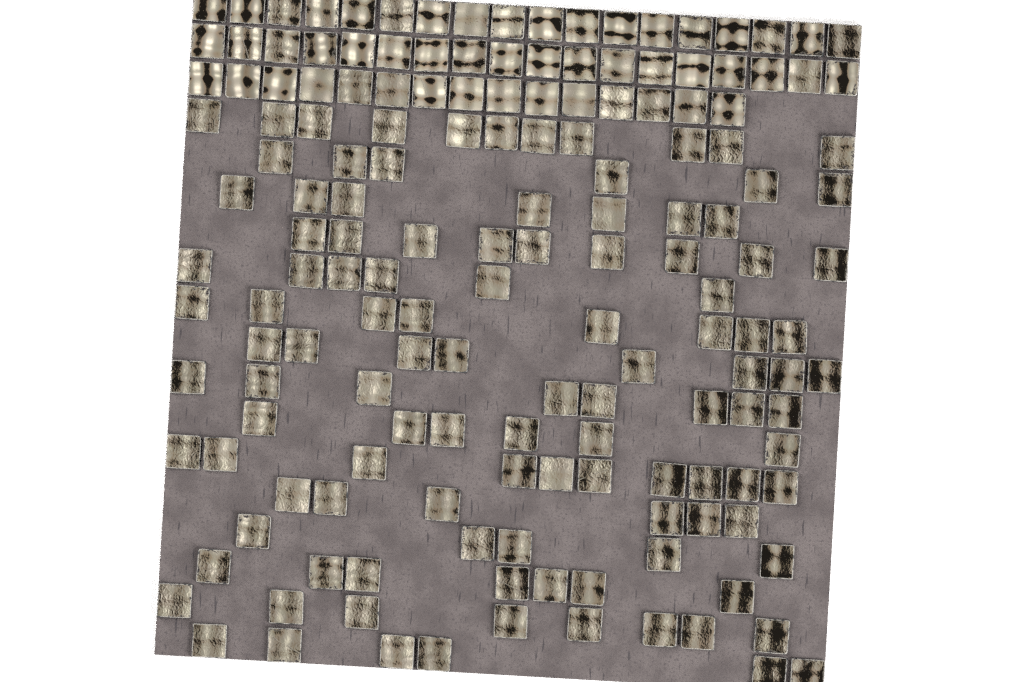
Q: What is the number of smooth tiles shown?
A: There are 37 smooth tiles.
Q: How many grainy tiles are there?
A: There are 125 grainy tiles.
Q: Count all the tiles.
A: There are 162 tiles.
